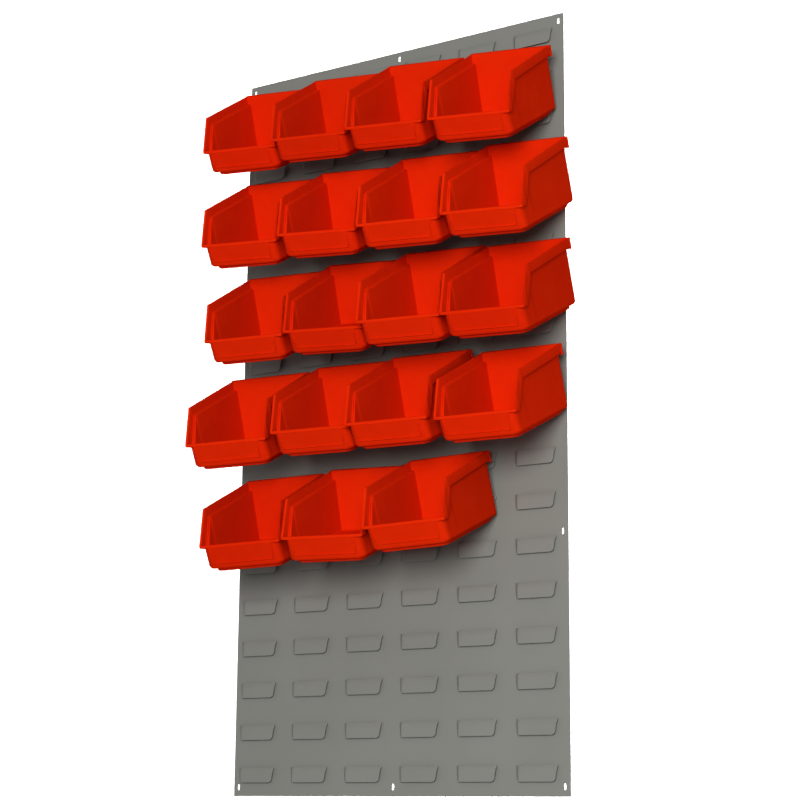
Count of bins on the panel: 19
